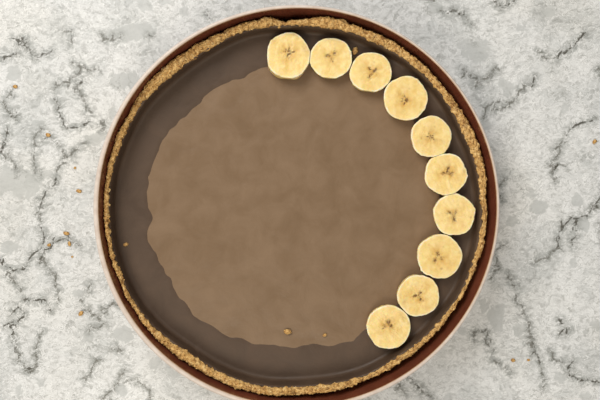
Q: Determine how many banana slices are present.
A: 10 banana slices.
